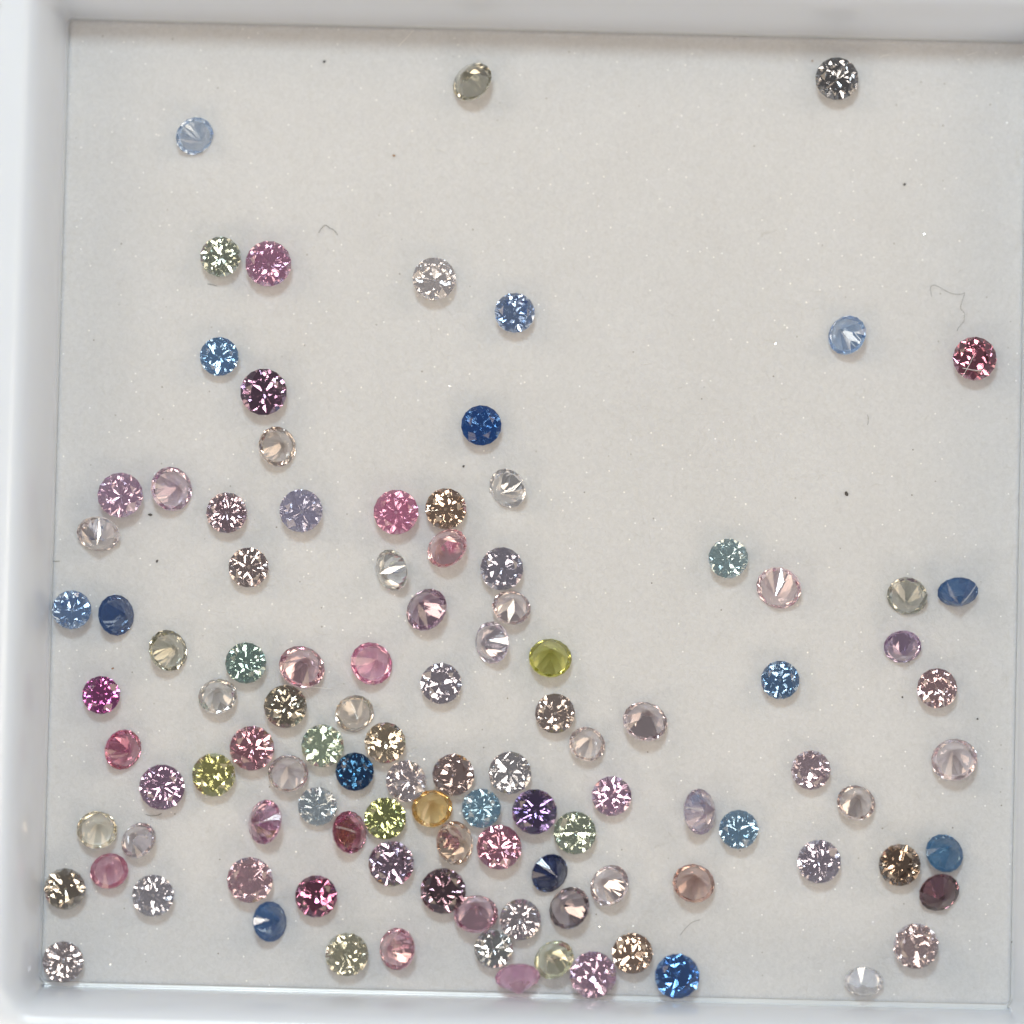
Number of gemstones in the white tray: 108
